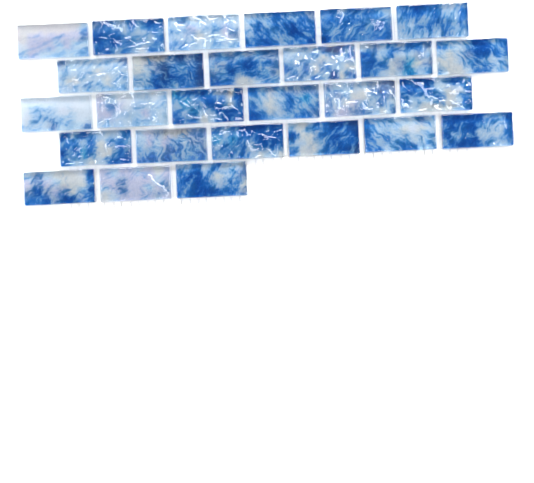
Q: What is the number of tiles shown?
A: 27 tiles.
